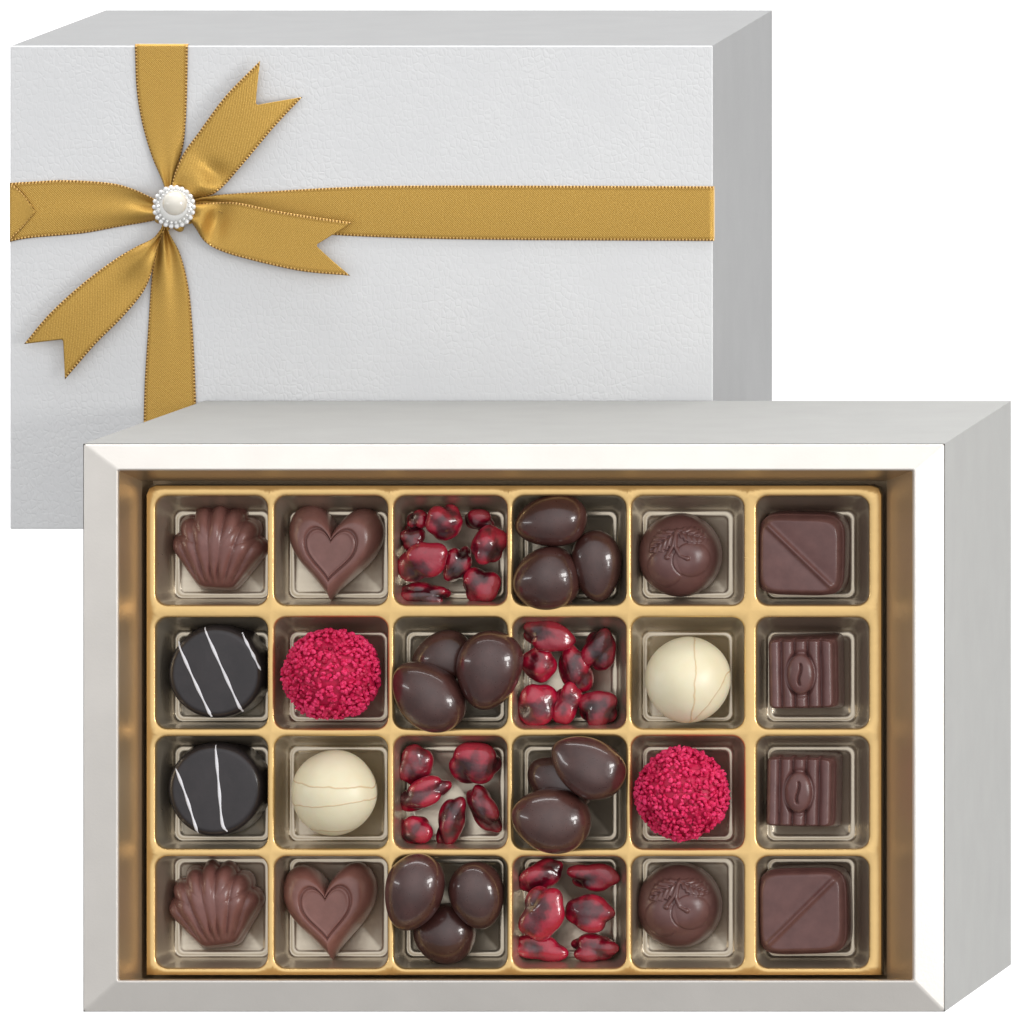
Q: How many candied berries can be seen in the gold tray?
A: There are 28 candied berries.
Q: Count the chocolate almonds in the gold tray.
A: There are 12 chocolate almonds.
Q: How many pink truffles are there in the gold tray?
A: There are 2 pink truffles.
